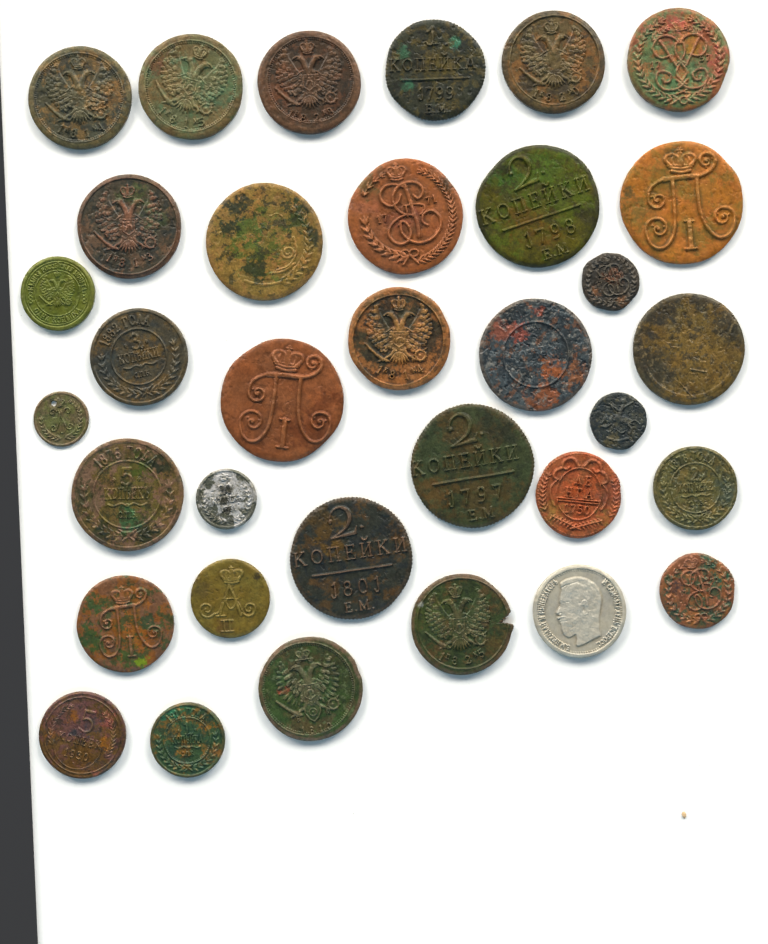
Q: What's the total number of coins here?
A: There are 34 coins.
